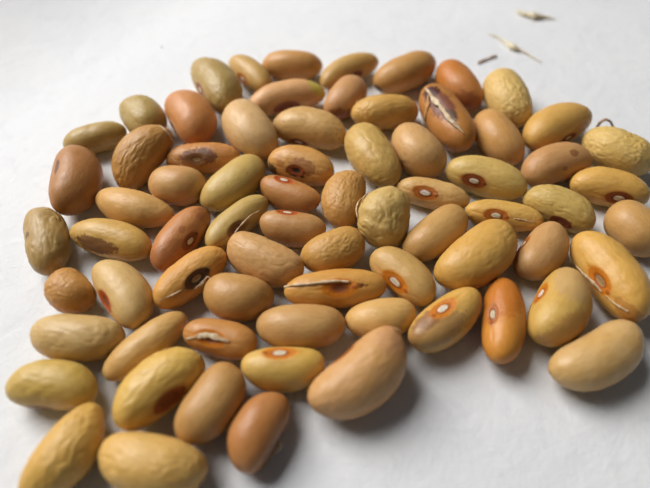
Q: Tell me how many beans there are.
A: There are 72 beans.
